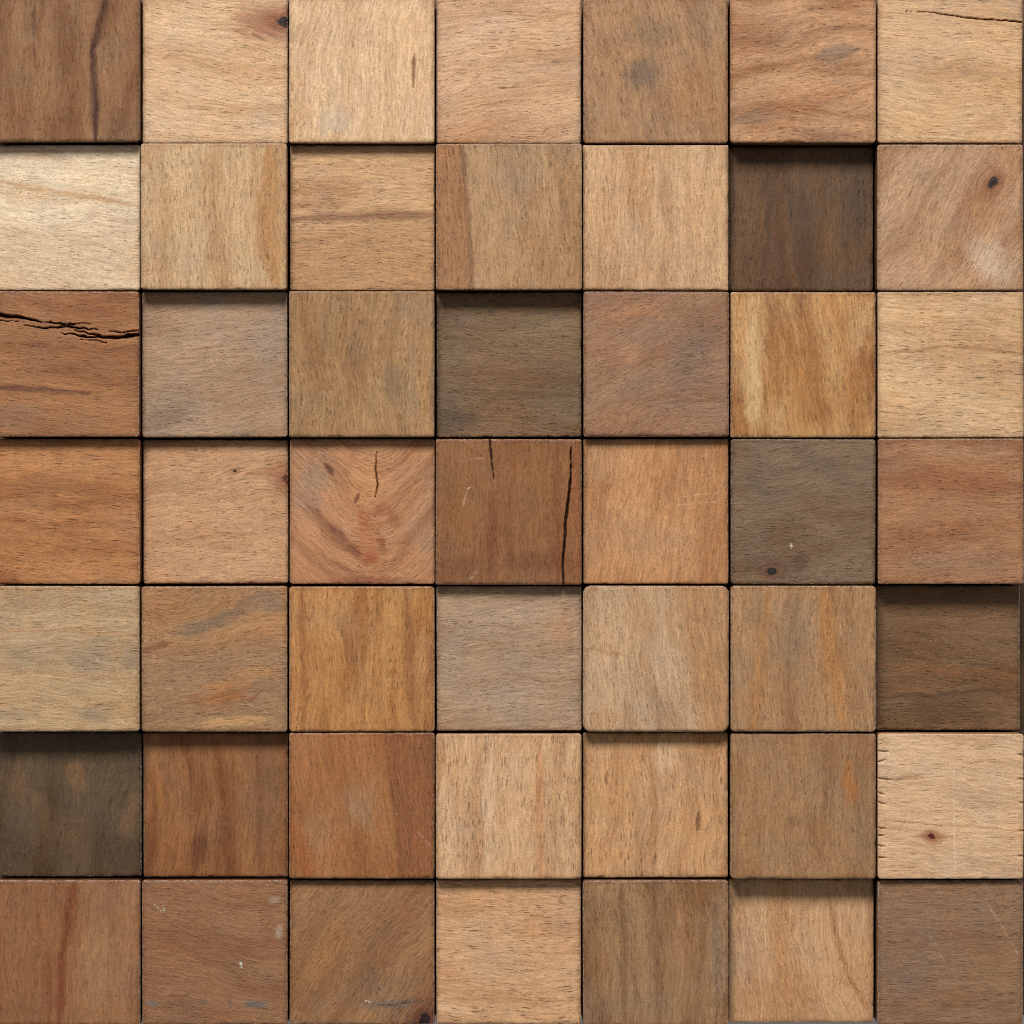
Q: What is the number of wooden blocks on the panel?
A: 49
